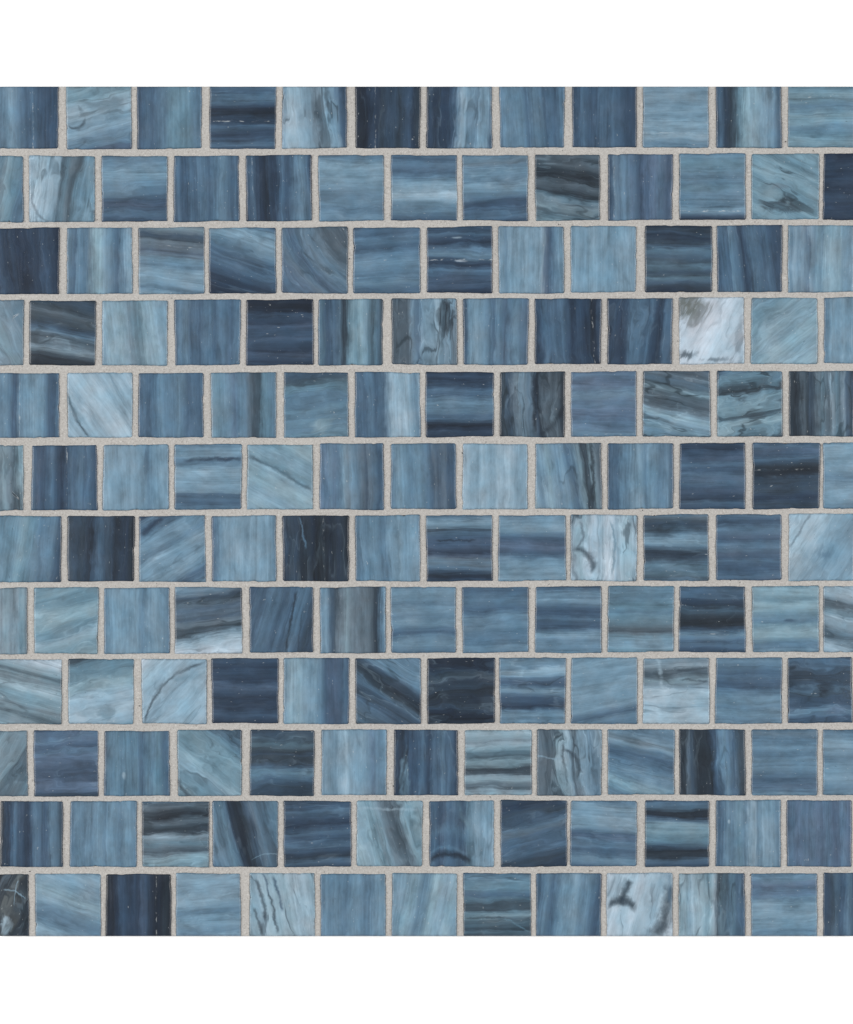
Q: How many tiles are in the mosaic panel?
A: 150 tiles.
